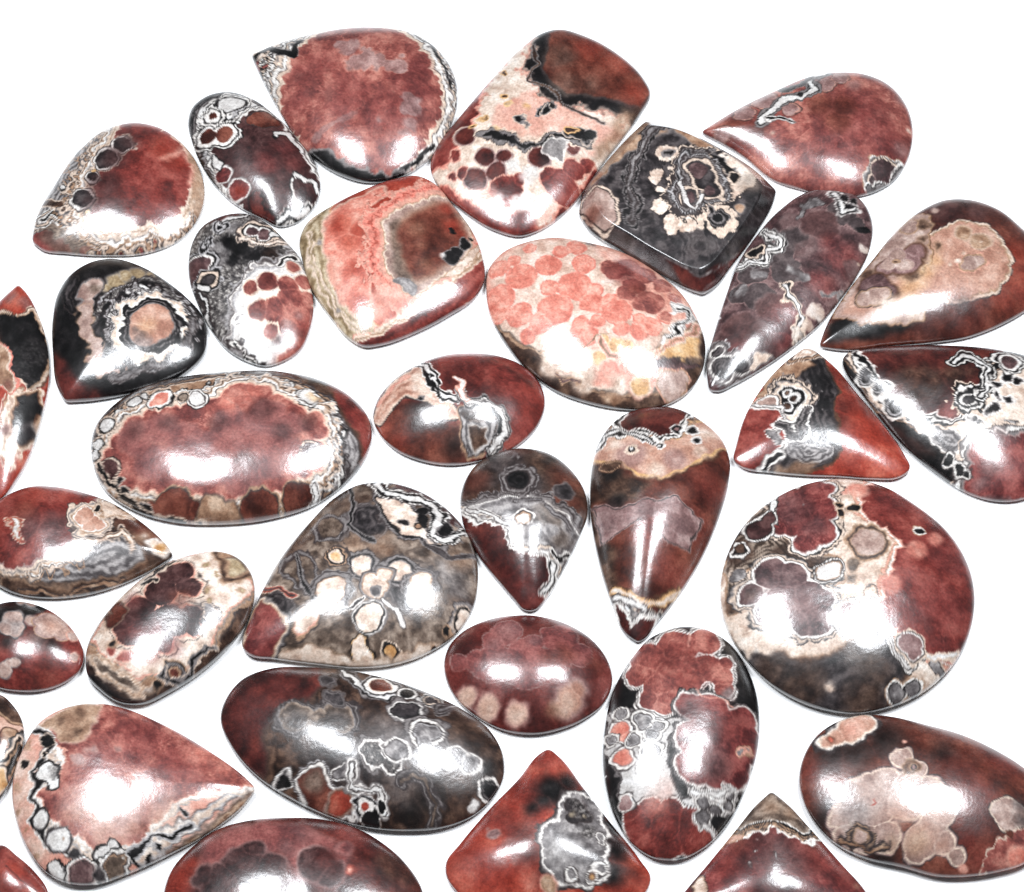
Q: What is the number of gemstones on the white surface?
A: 34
